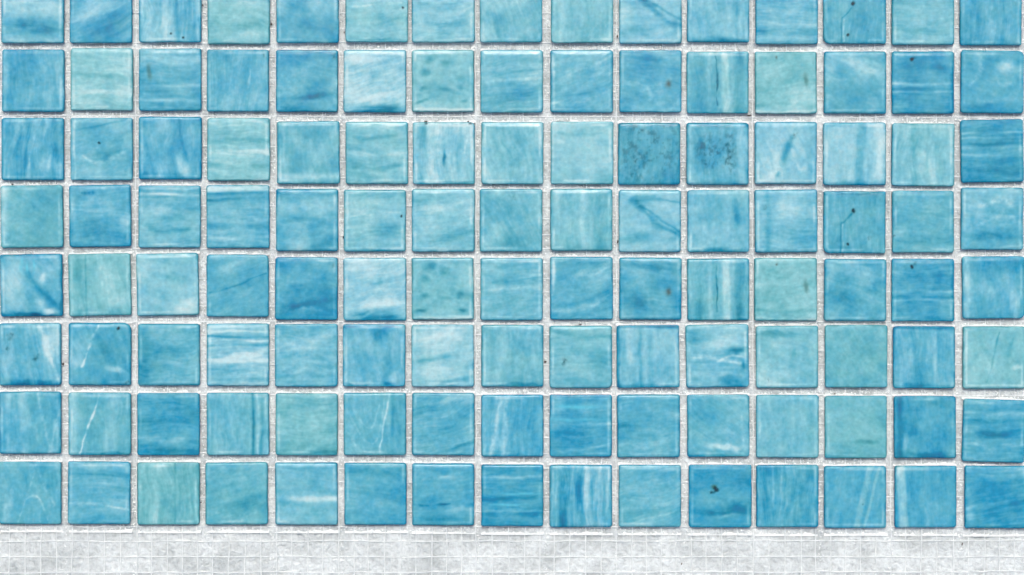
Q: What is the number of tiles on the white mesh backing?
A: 120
